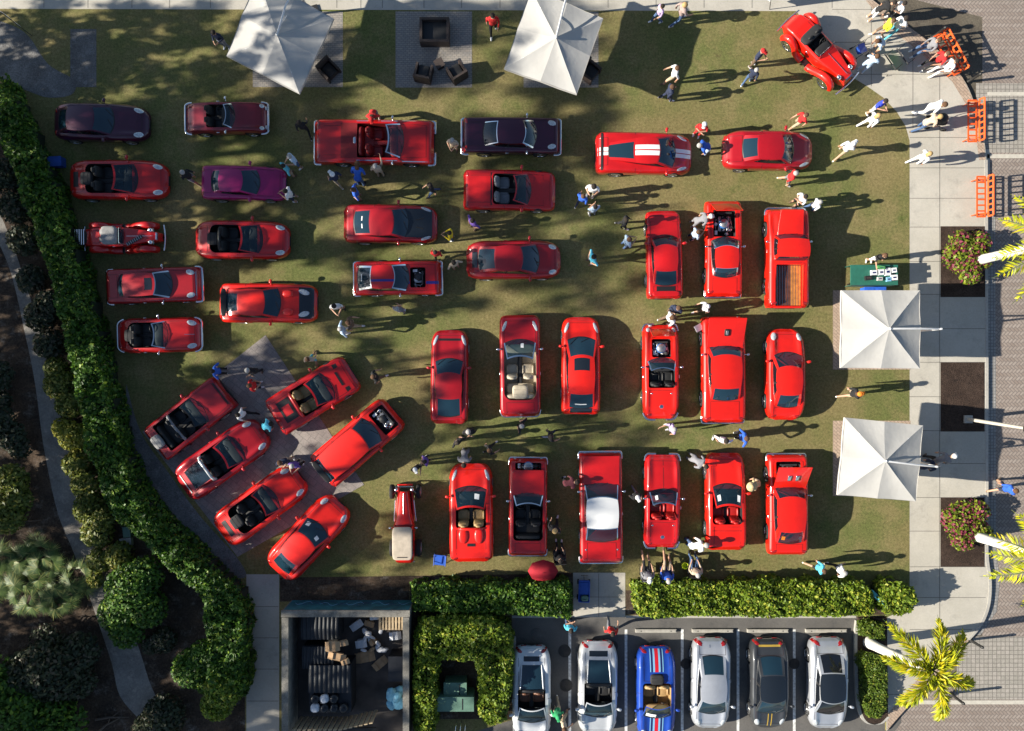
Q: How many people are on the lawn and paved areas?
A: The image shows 101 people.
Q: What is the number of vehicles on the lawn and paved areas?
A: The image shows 46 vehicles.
